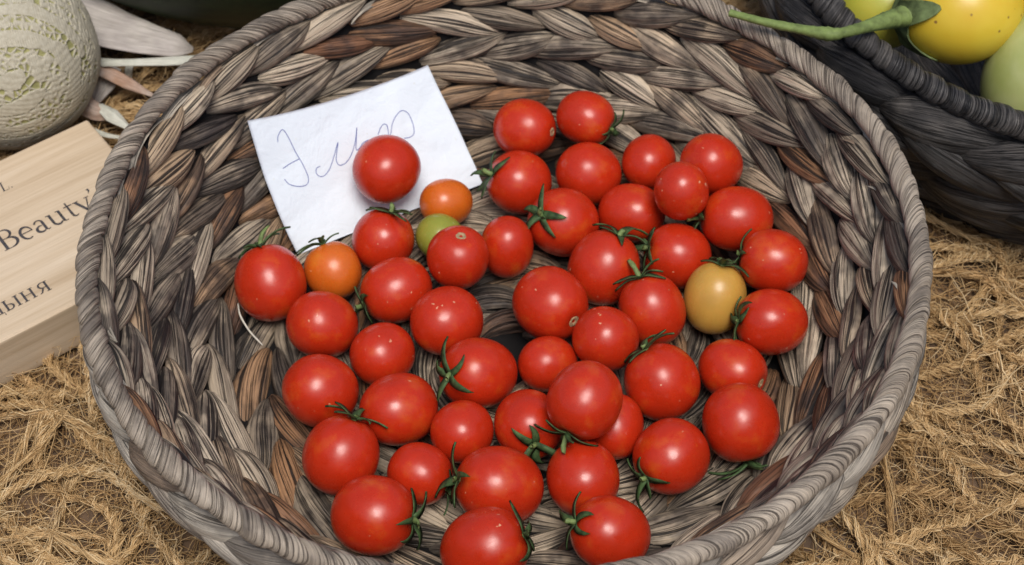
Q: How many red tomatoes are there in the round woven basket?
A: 45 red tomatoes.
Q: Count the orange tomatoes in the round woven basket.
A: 2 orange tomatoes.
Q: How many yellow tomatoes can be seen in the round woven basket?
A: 1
